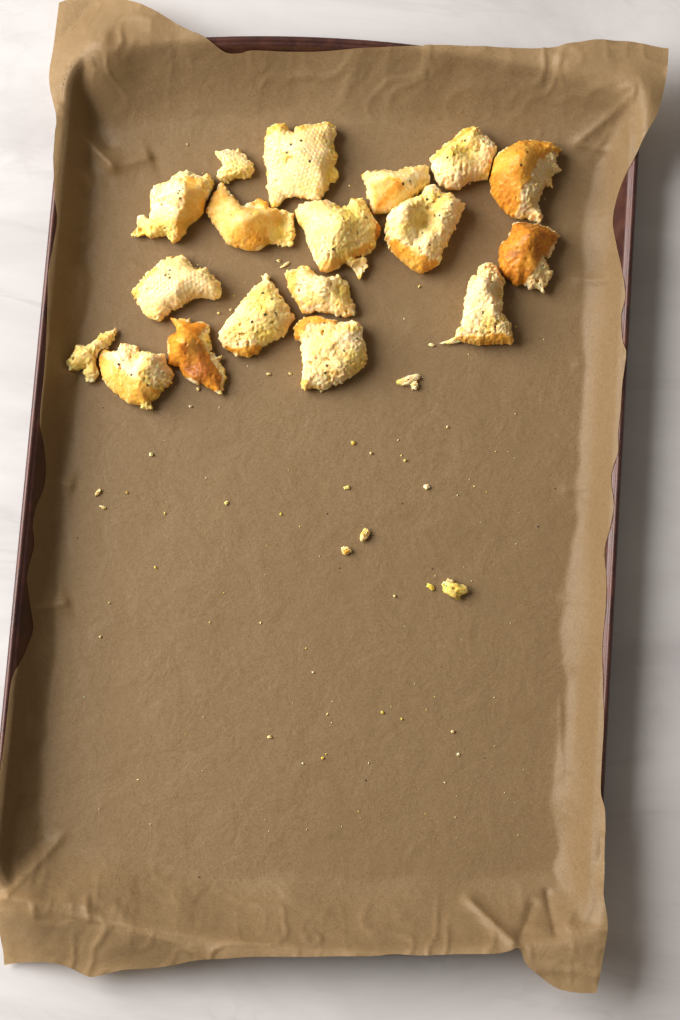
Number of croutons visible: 18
